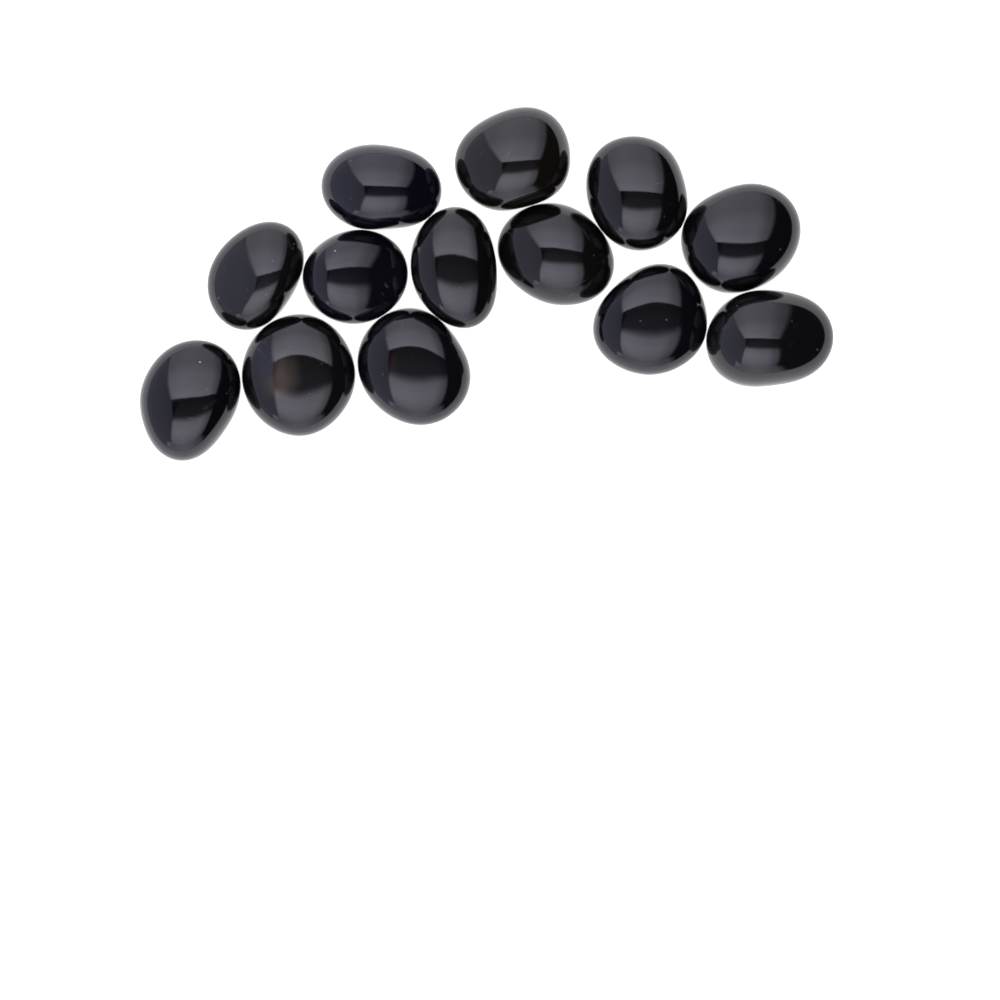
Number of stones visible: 13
